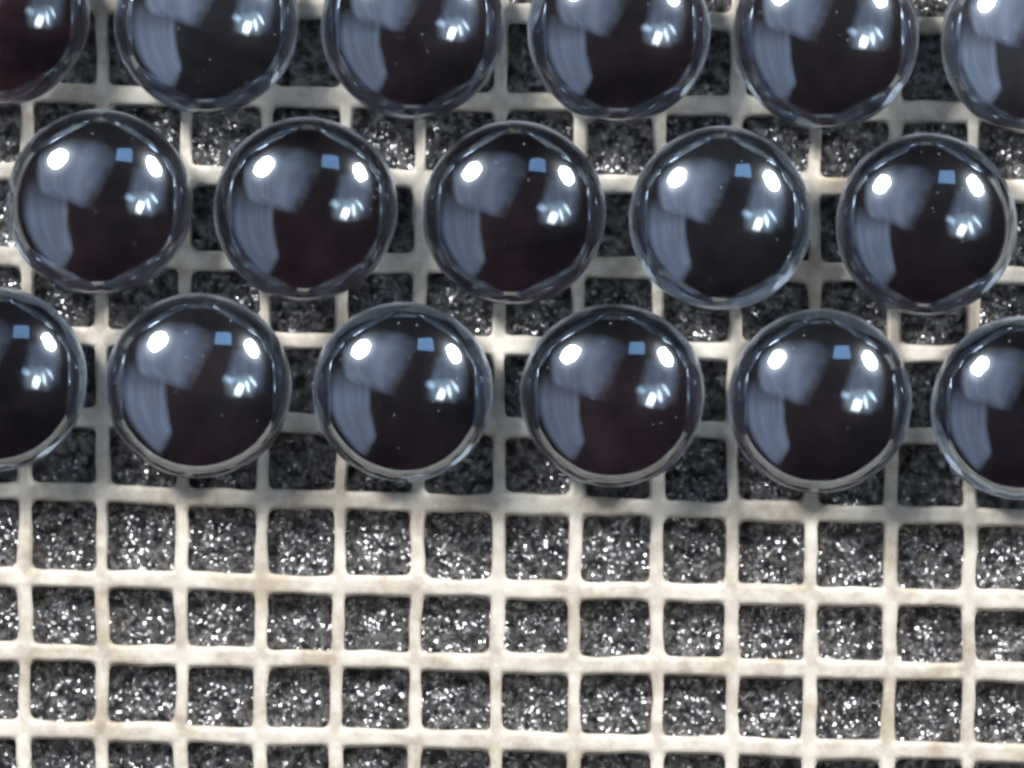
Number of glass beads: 17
